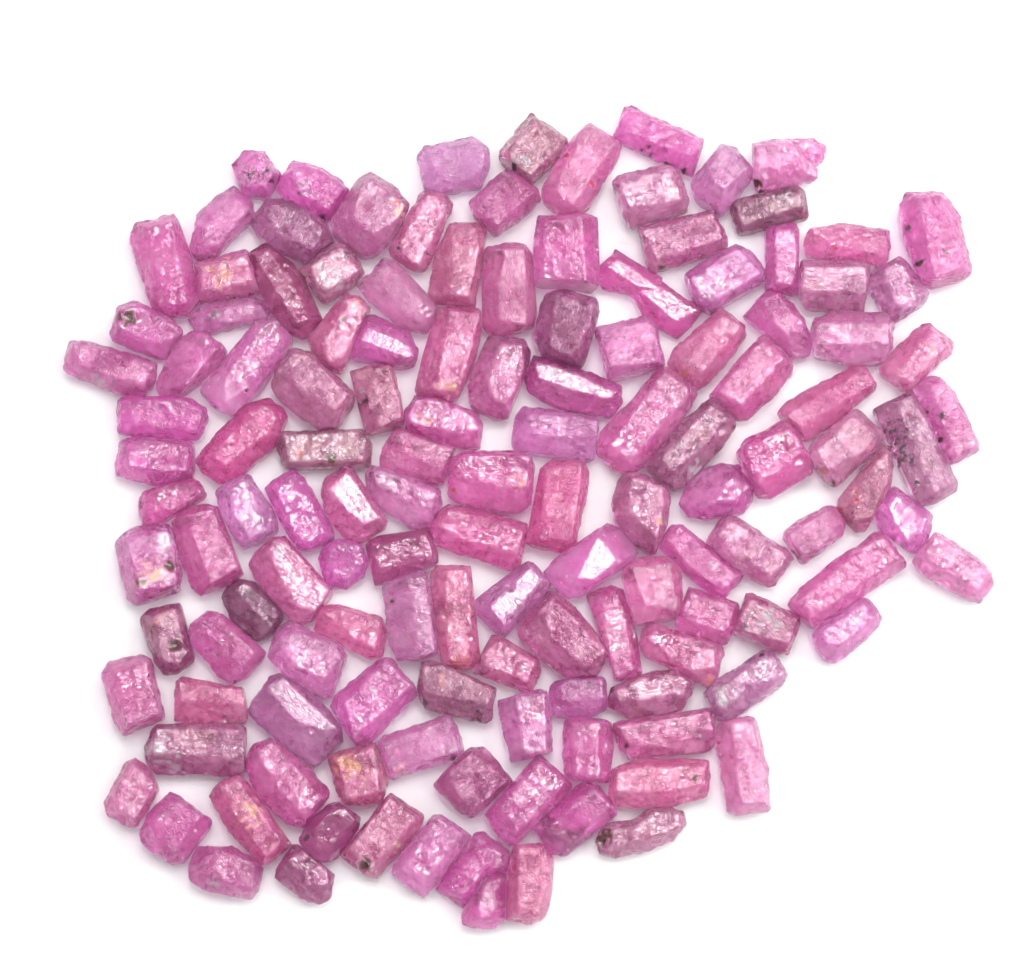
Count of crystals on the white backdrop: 135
